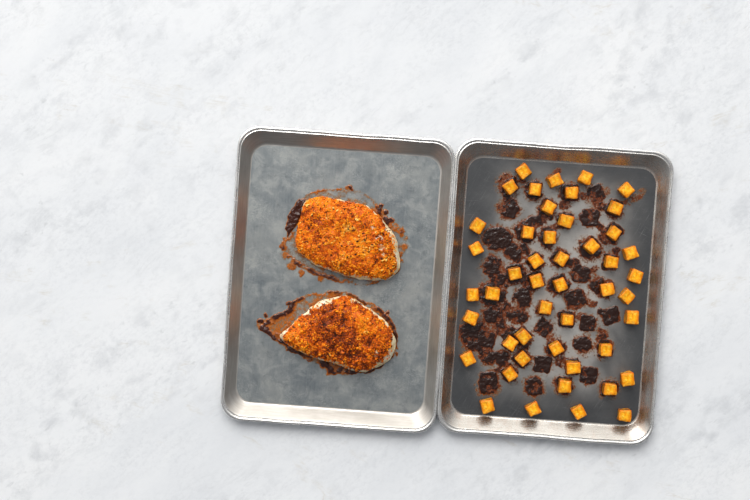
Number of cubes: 47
